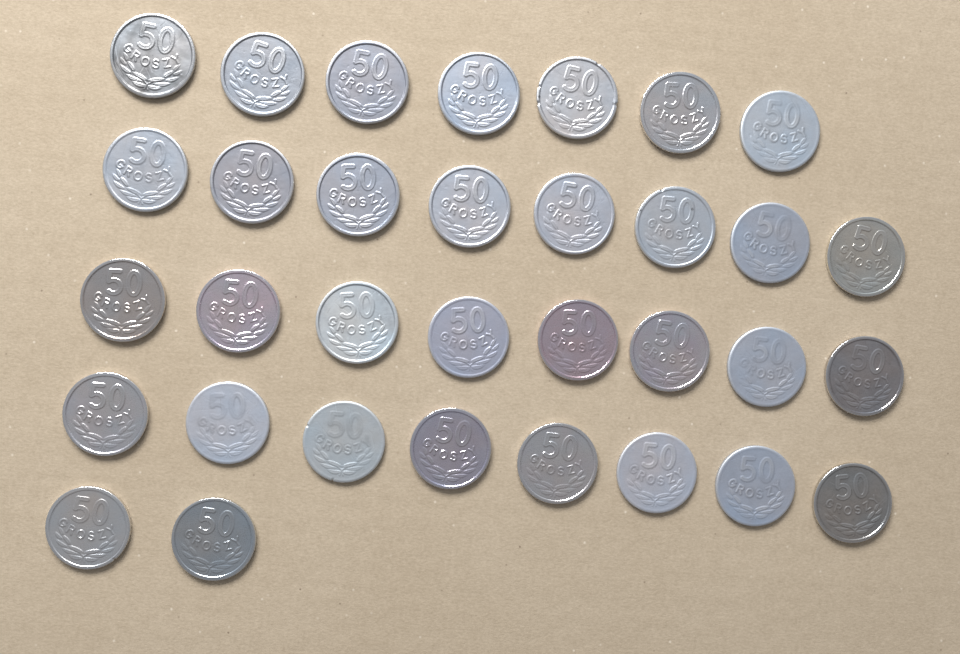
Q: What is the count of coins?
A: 33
